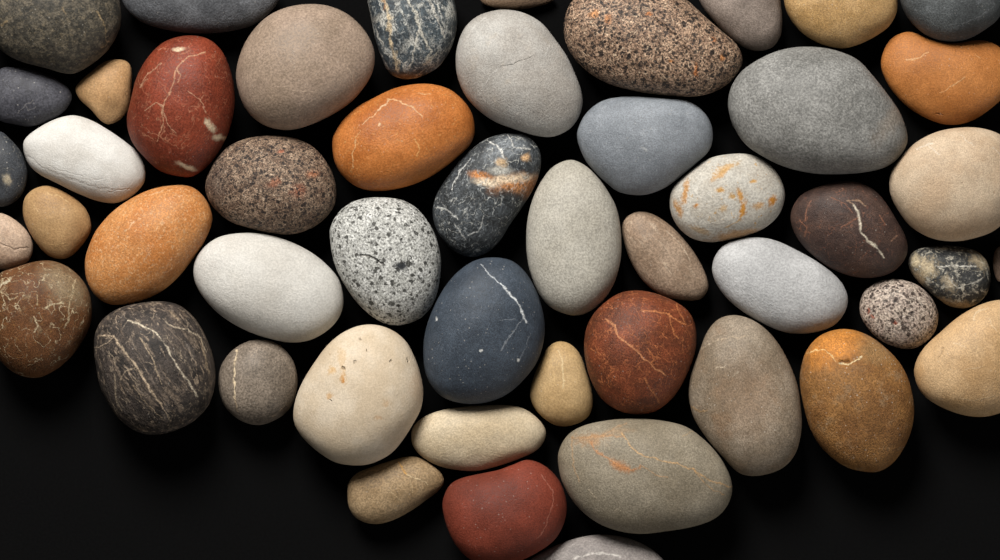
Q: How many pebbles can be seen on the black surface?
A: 50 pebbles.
